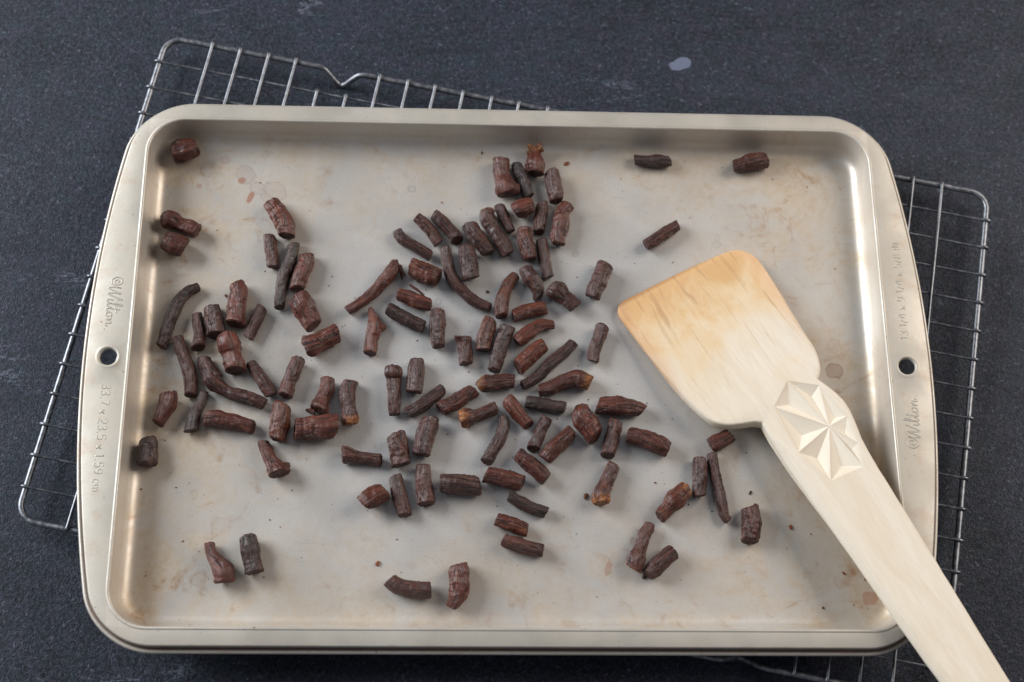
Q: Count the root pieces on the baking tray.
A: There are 106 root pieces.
